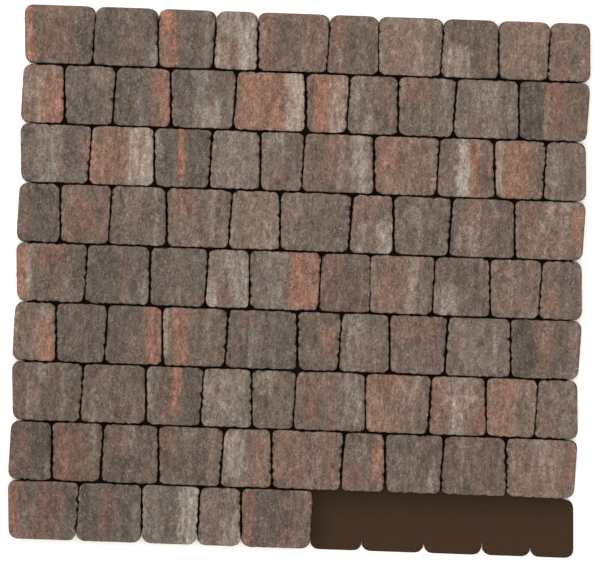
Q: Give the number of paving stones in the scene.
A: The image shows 85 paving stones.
